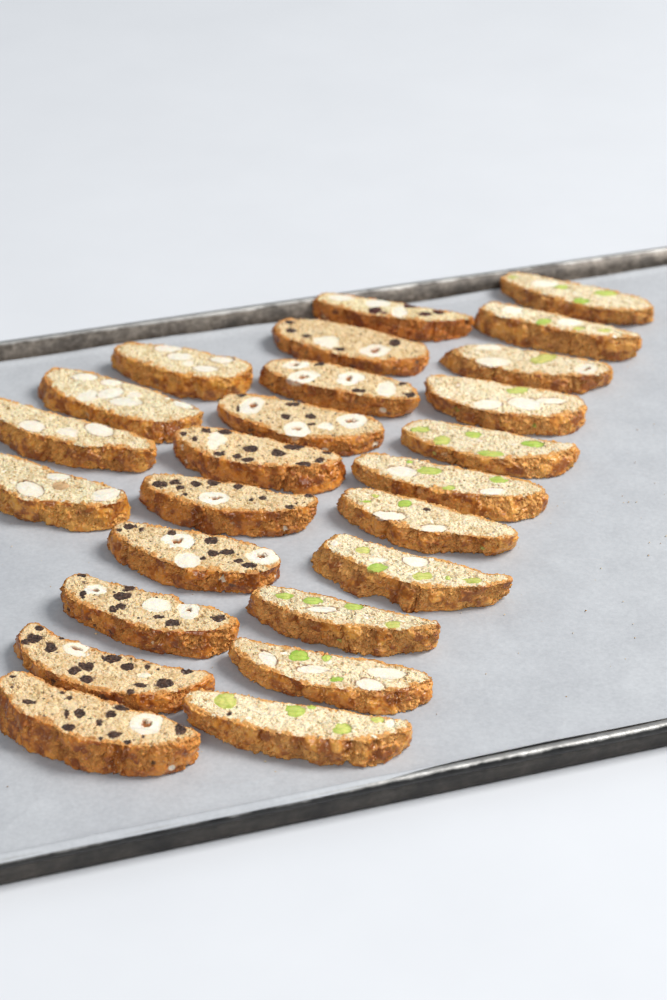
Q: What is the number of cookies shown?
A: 25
